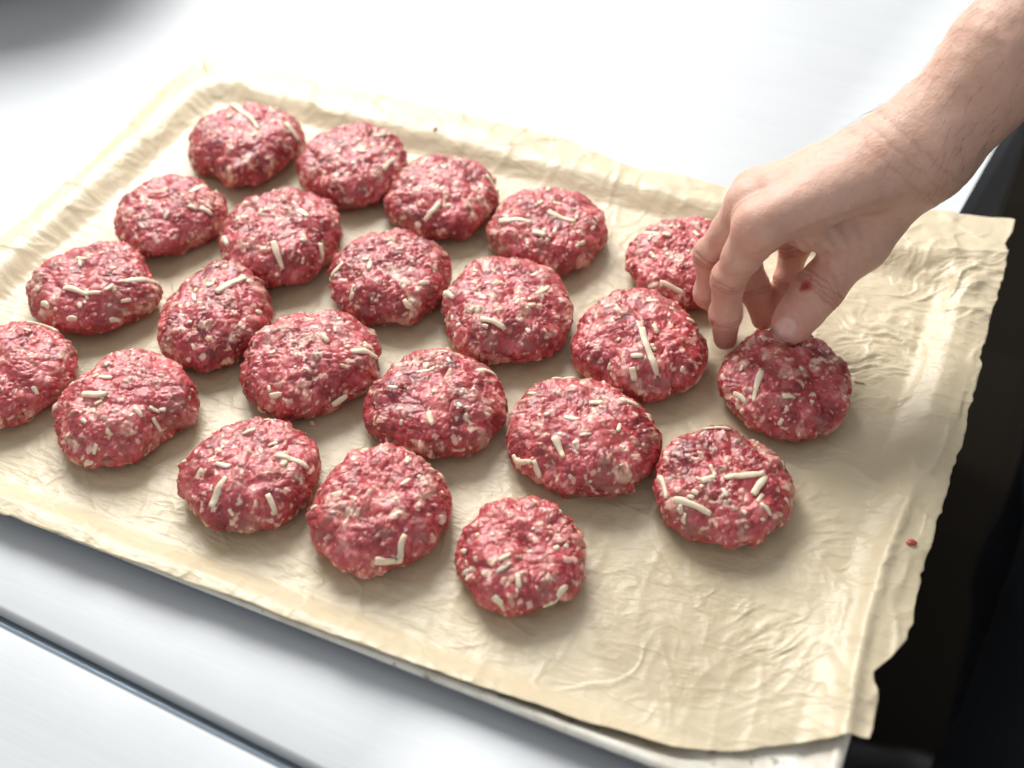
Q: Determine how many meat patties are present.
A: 22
